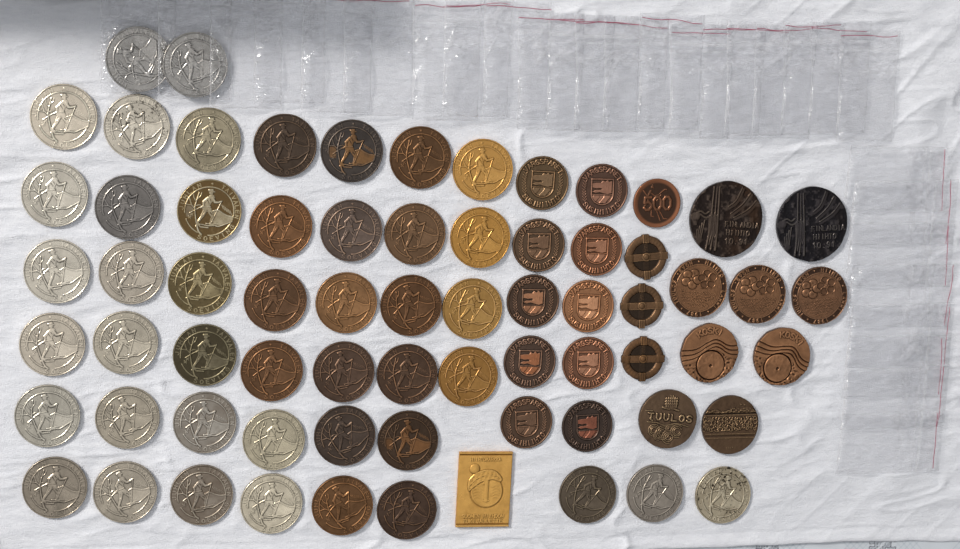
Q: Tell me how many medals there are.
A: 68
